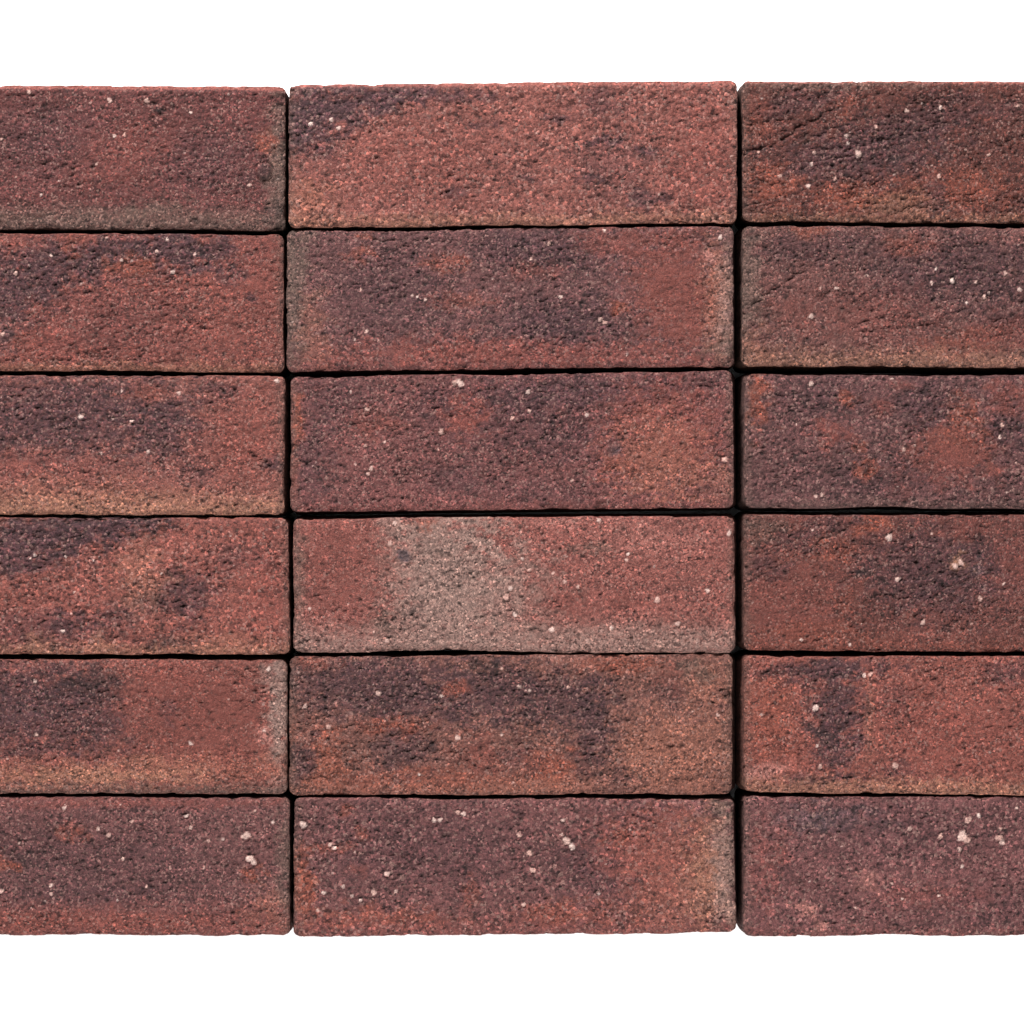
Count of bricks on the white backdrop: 18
